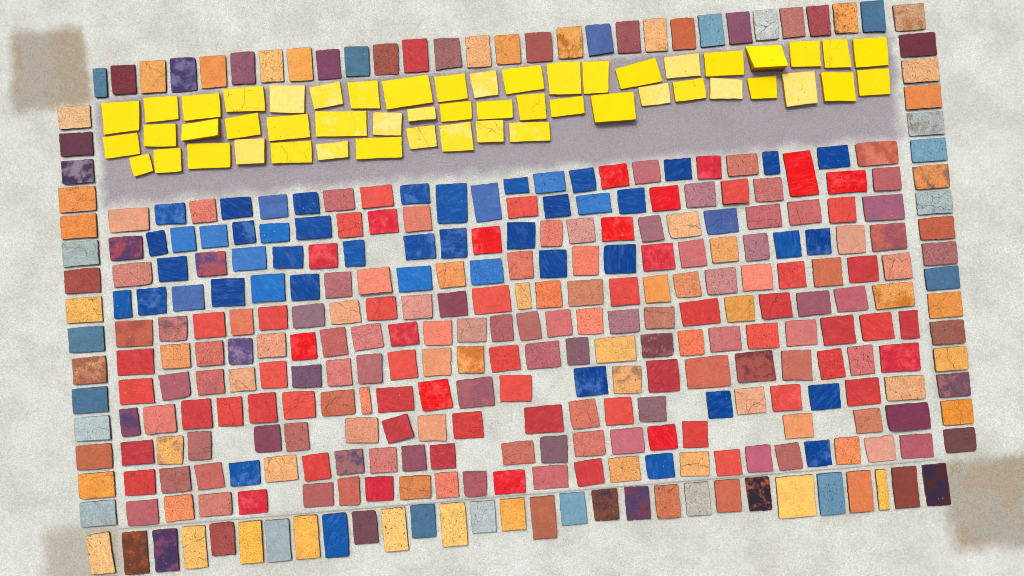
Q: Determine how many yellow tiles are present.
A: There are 51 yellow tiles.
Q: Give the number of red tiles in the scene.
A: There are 63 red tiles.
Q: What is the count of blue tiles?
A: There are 61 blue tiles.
